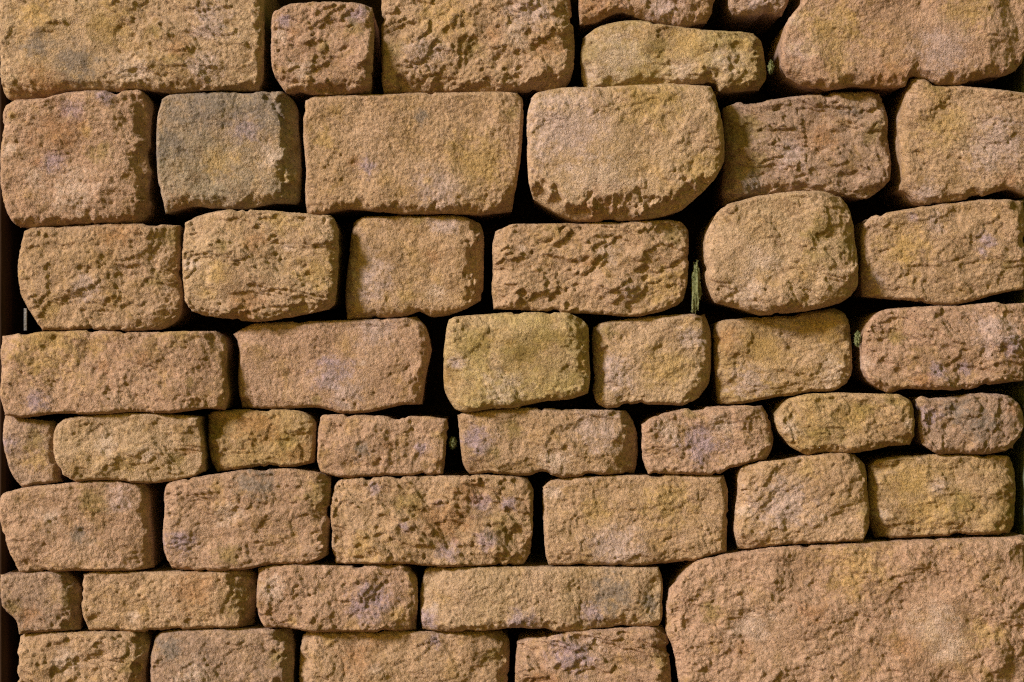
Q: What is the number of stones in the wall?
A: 48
